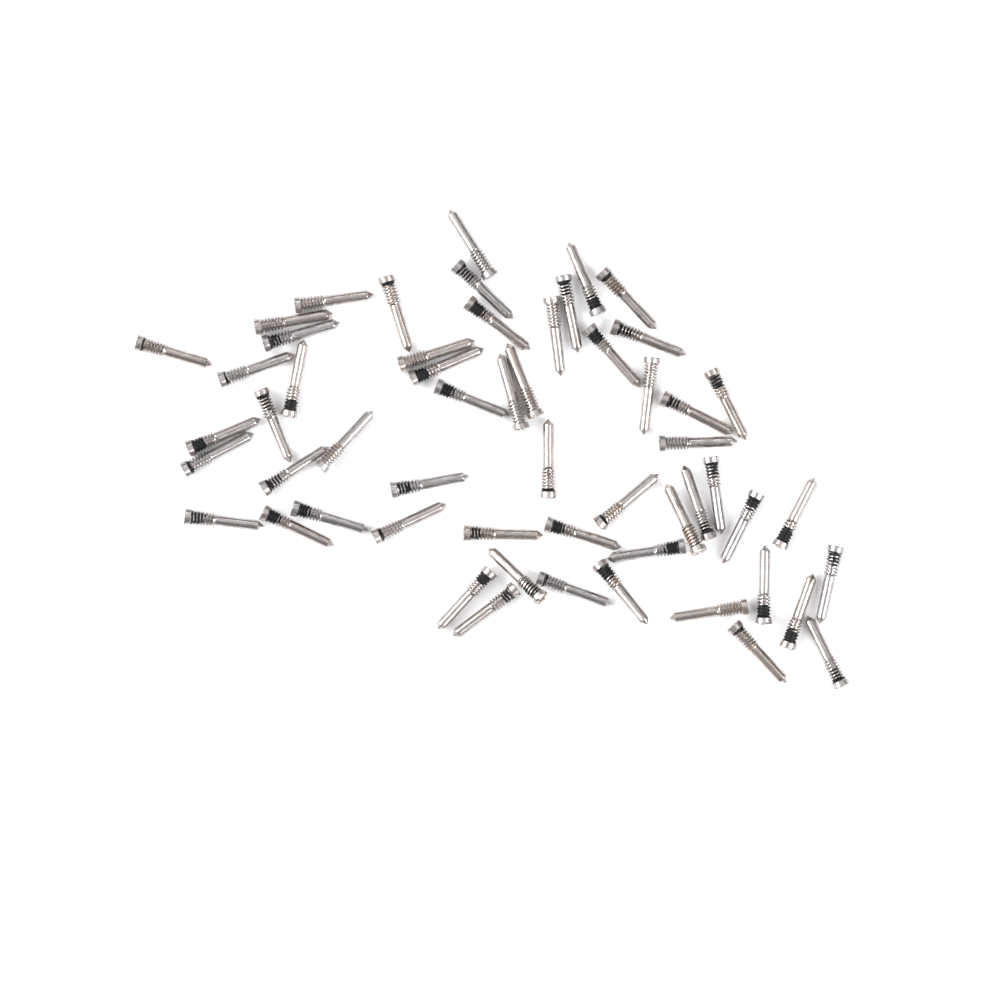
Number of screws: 56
